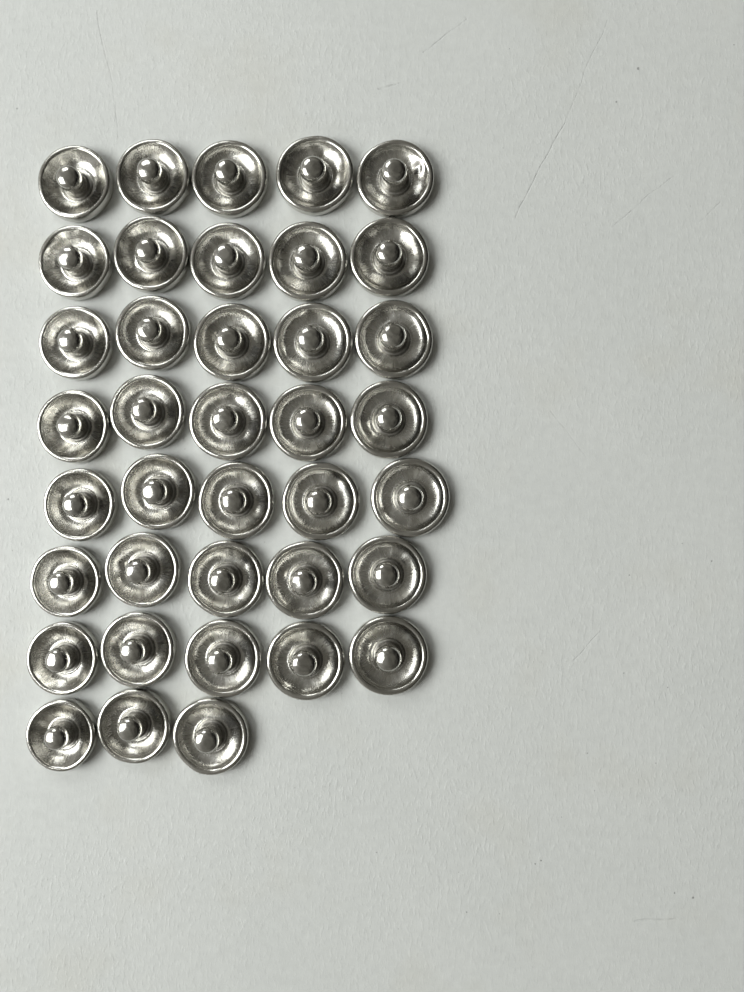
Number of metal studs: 38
